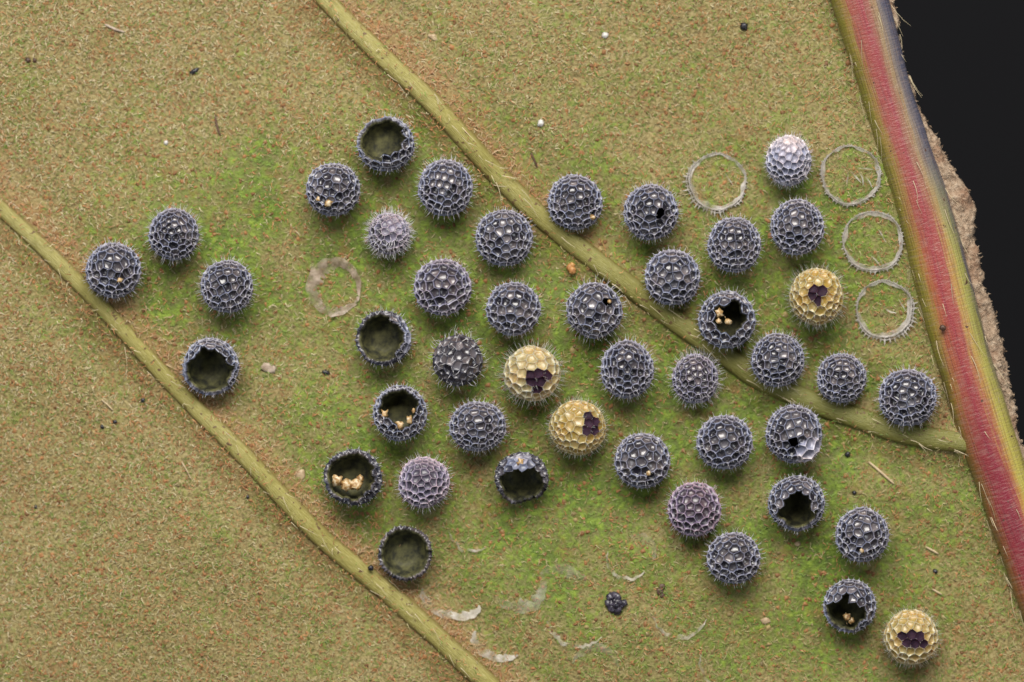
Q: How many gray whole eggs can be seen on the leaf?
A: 30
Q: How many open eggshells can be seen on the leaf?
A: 10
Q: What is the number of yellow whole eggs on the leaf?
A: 4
